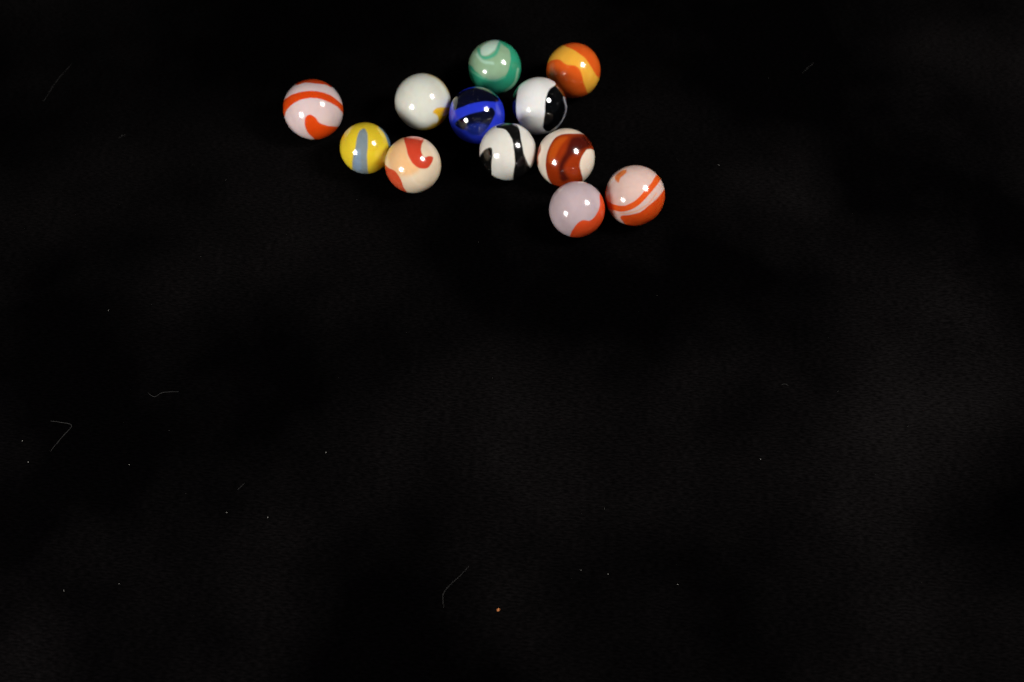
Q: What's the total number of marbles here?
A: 12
